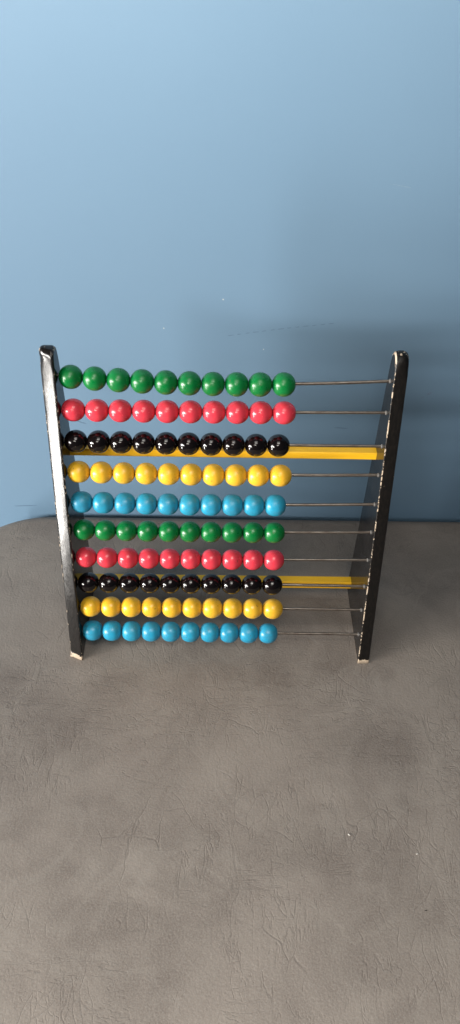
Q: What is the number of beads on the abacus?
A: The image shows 100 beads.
